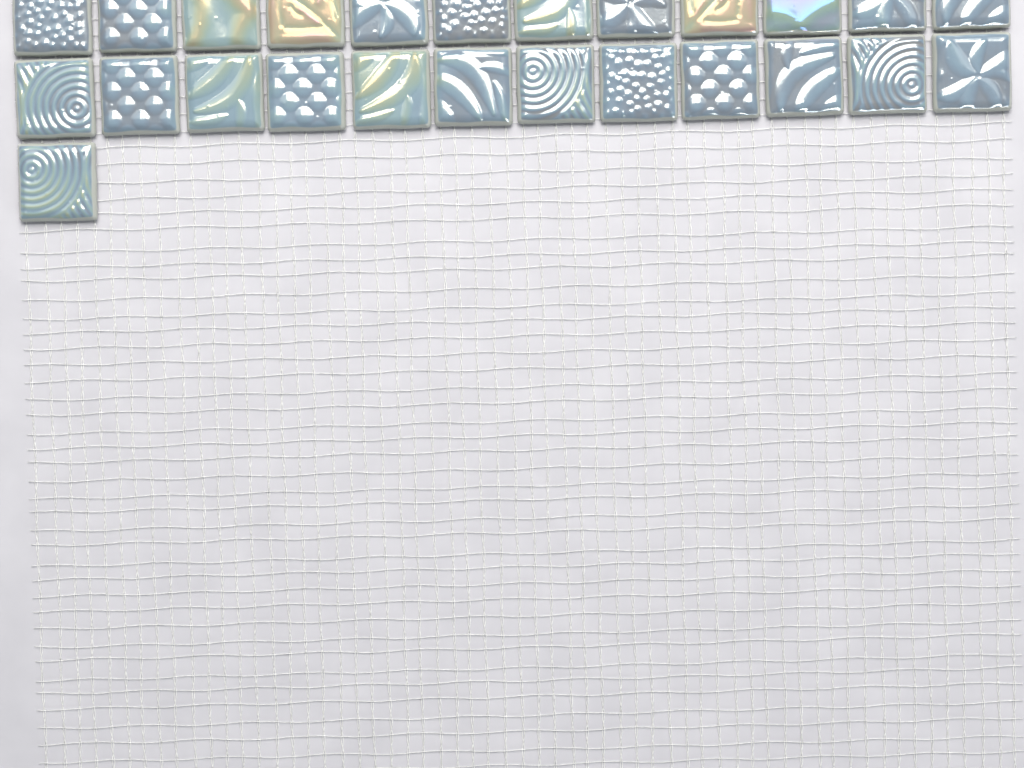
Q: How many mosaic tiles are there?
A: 25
